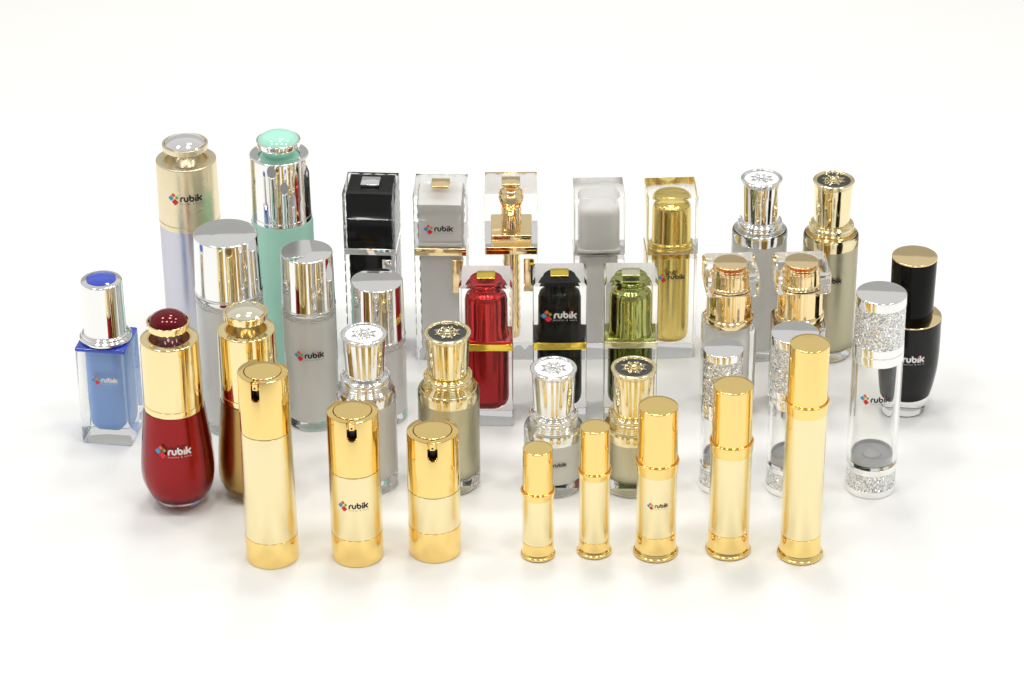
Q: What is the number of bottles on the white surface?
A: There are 36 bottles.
